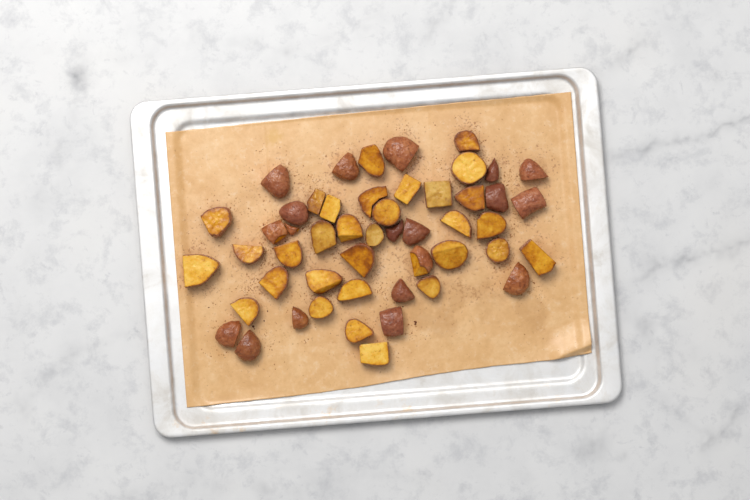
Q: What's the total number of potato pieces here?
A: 50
